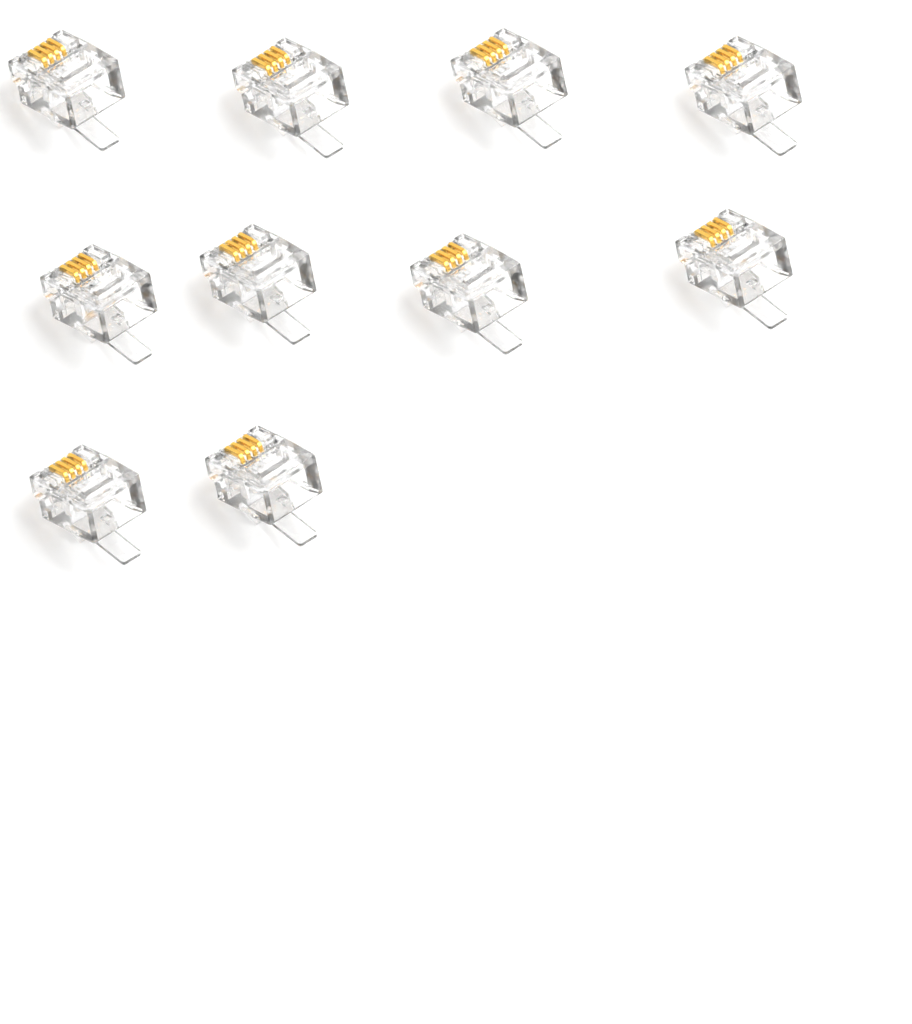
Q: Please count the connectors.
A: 10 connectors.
